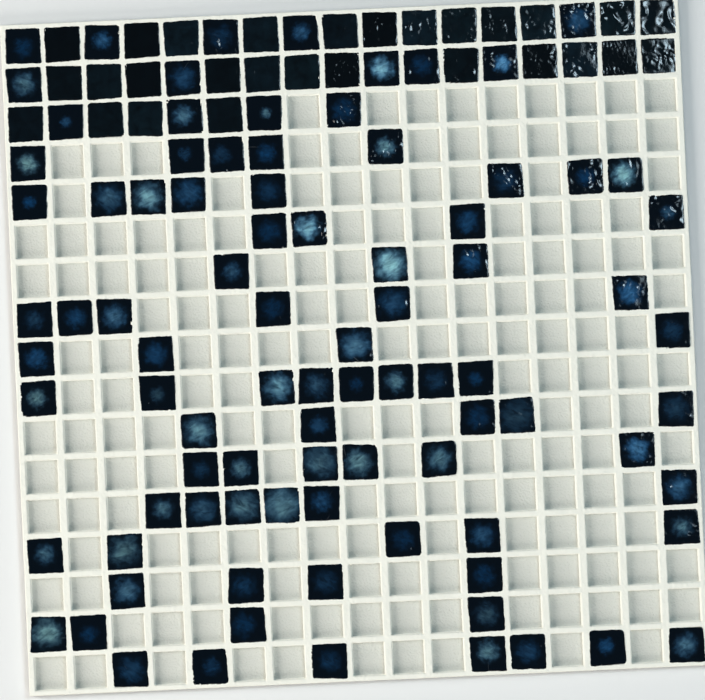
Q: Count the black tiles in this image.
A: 28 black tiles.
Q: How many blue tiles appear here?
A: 89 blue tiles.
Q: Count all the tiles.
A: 117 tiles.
